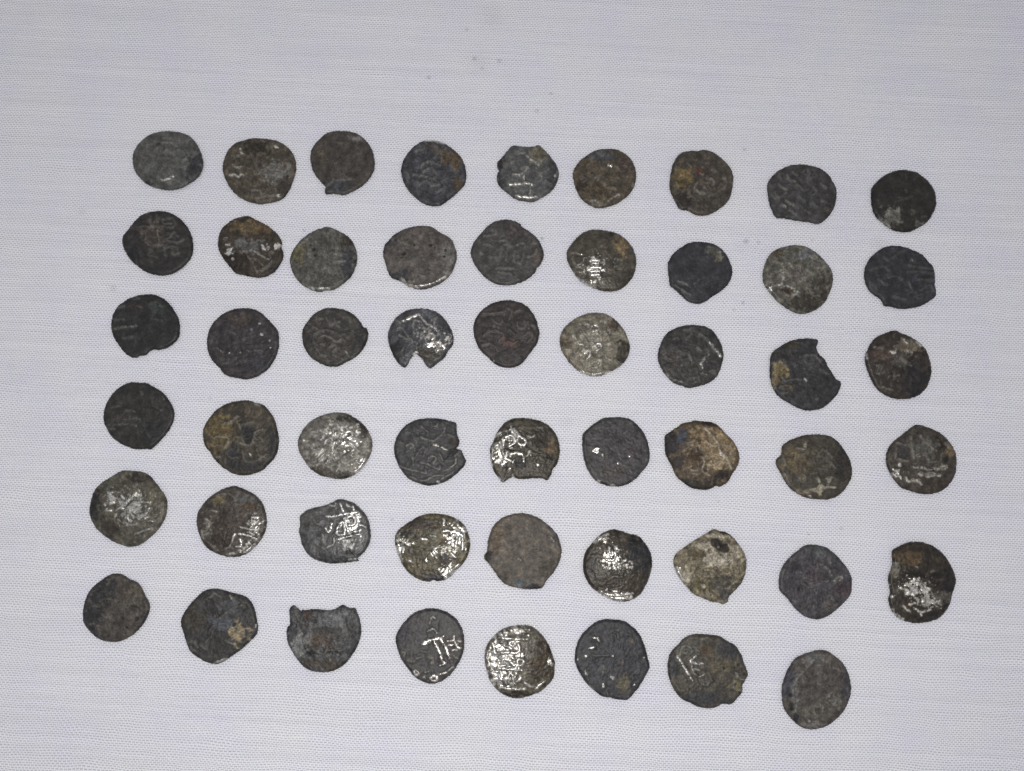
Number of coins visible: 53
